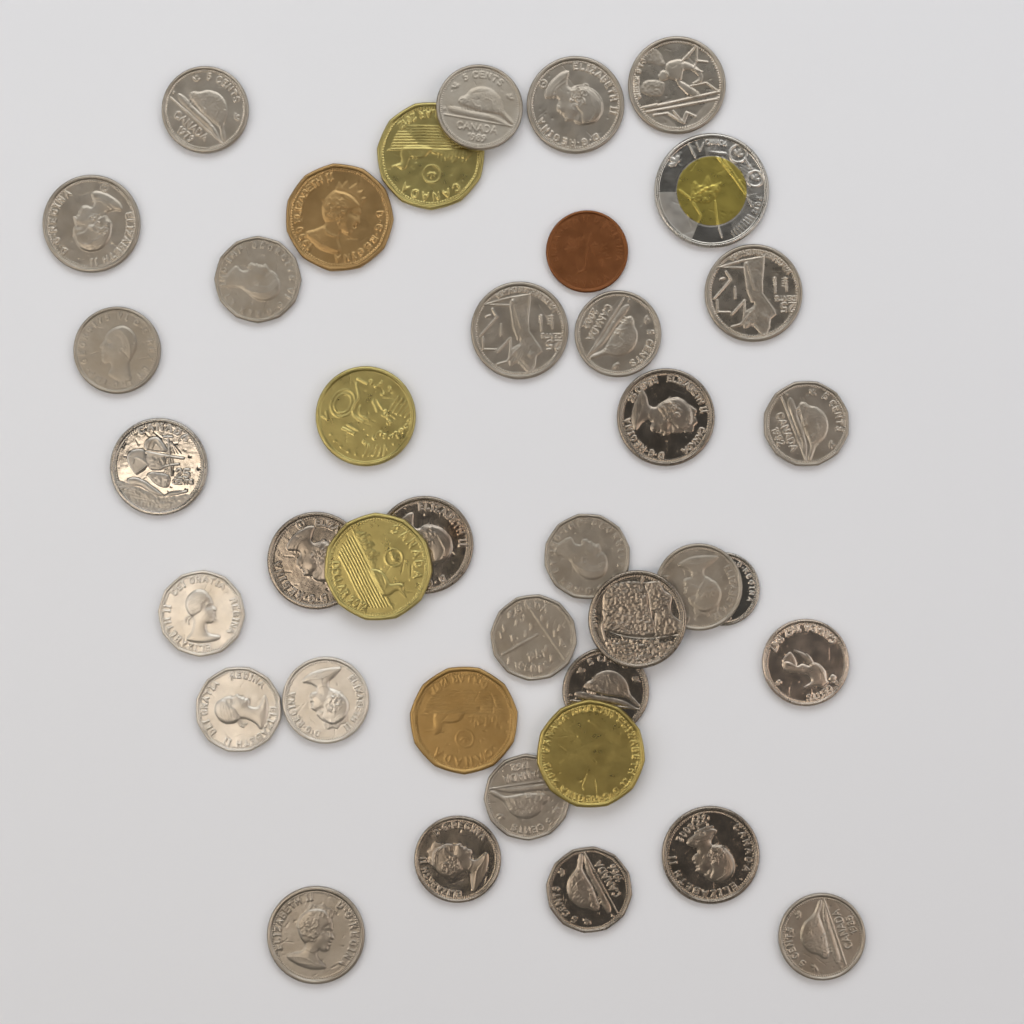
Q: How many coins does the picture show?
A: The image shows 39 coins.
